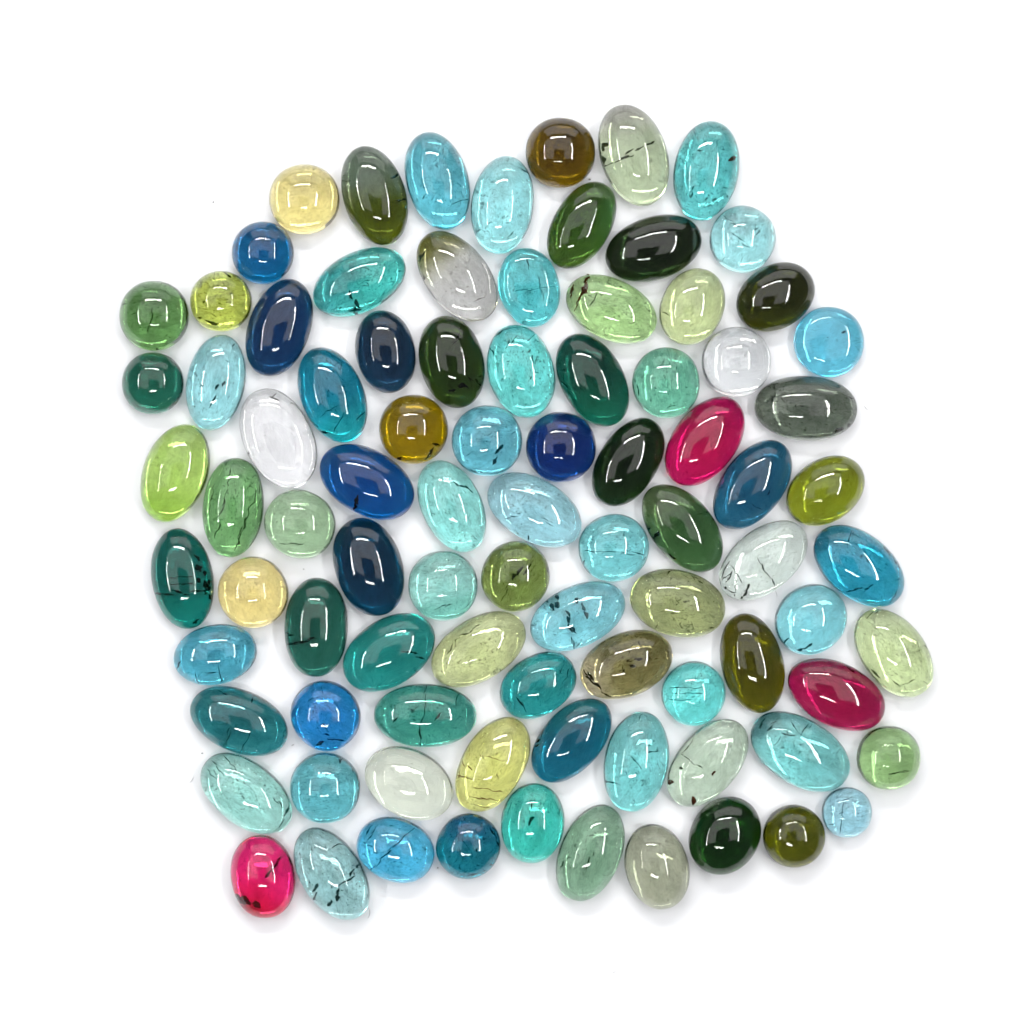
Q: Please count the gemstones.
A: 89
